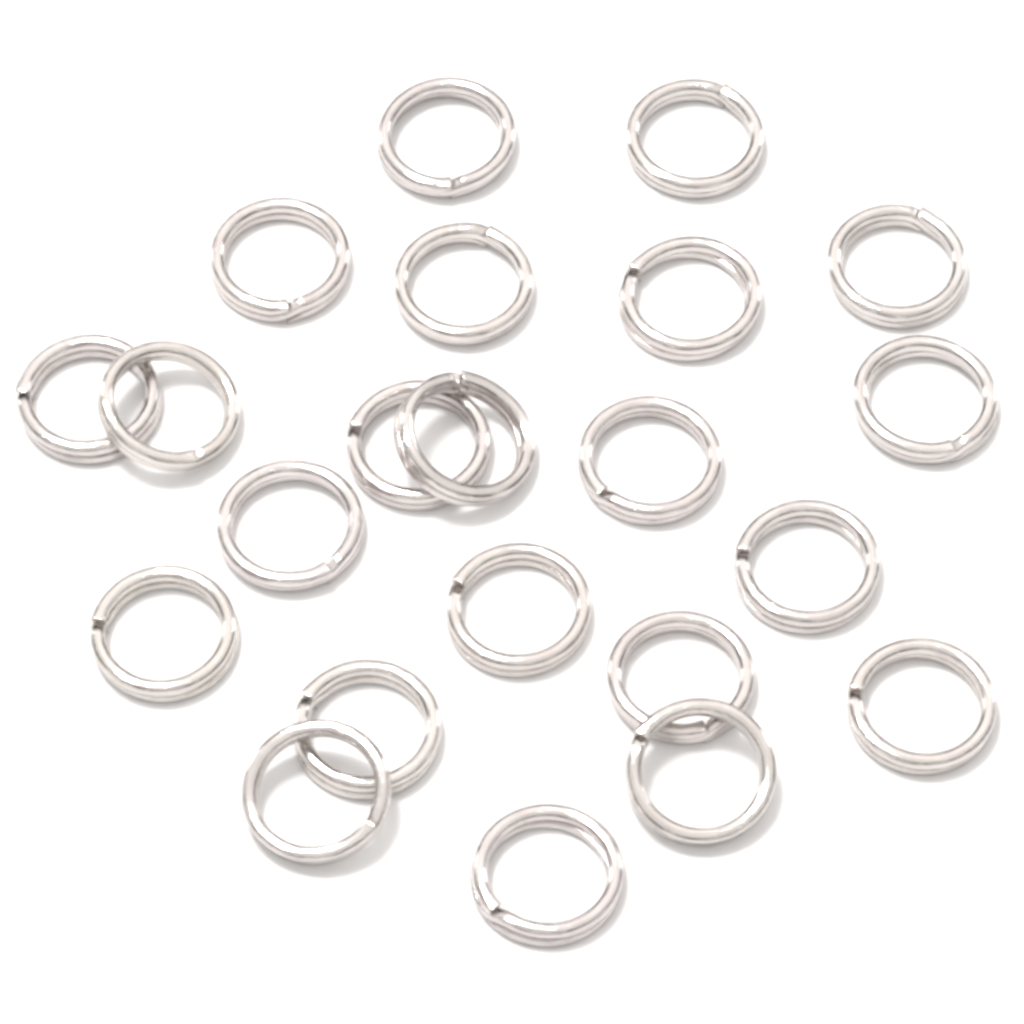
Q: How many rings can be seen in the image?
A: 22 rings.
